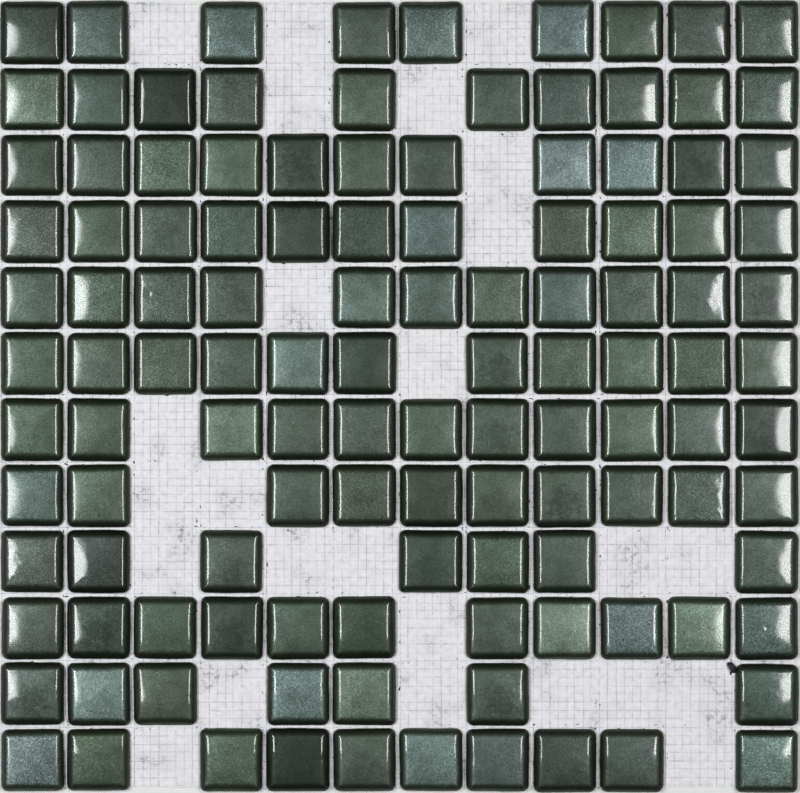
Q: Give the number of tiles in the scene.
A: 119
